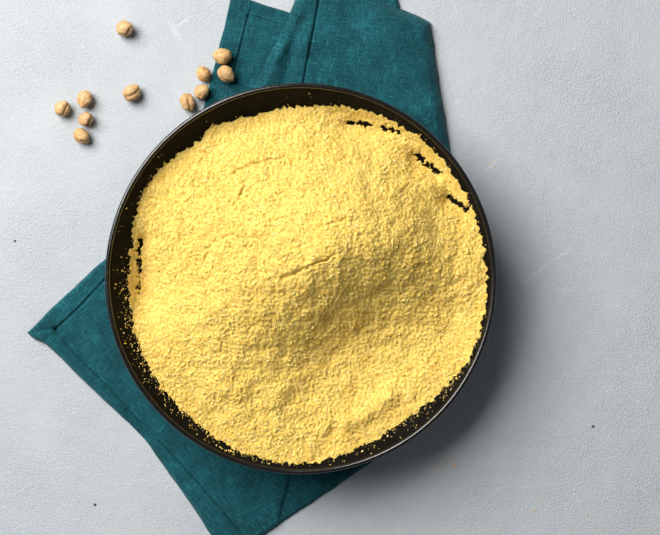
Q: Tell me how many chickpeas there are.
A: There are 11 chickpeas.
